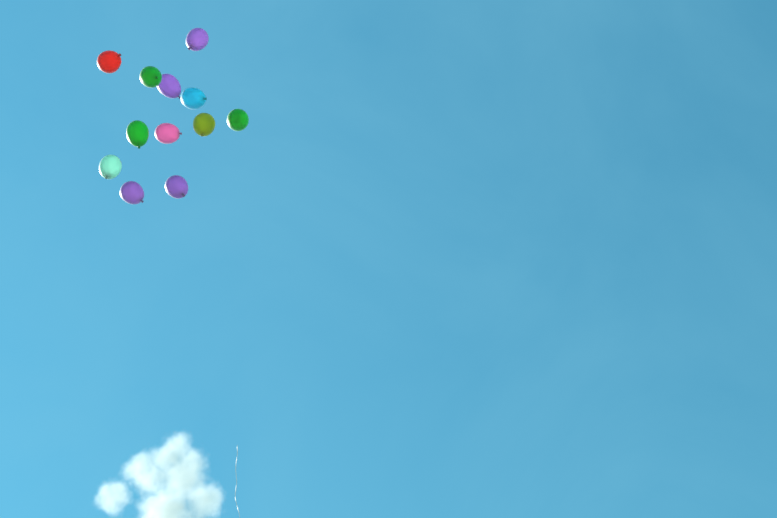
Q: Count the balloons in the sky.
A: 12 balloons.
